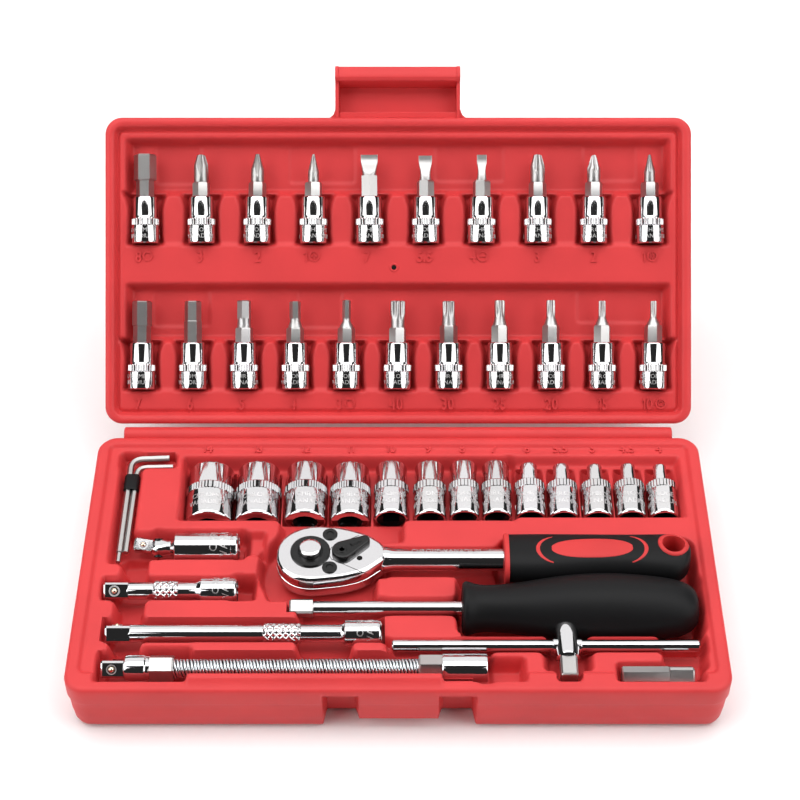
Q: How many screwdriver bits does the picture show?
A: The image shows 21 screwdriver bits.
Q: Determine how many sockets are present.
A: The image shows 13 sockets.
